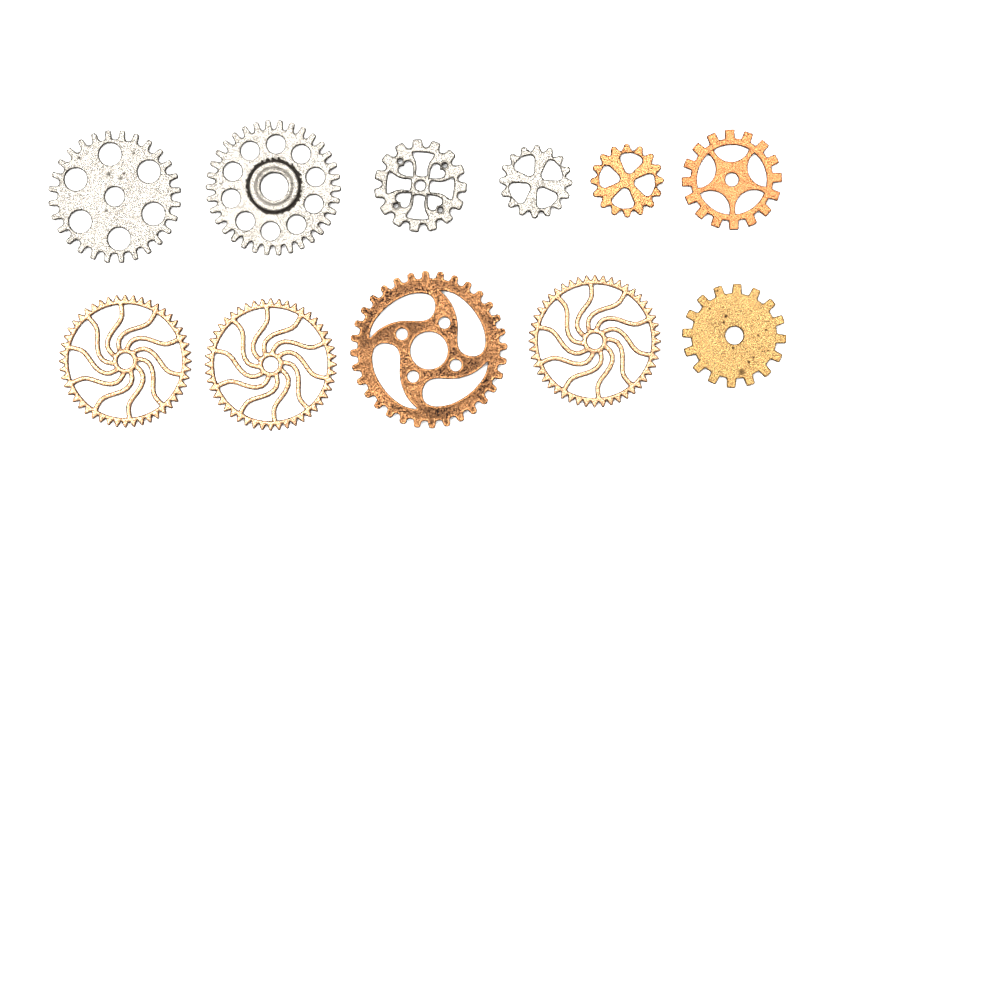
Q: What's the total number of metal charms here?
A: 11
